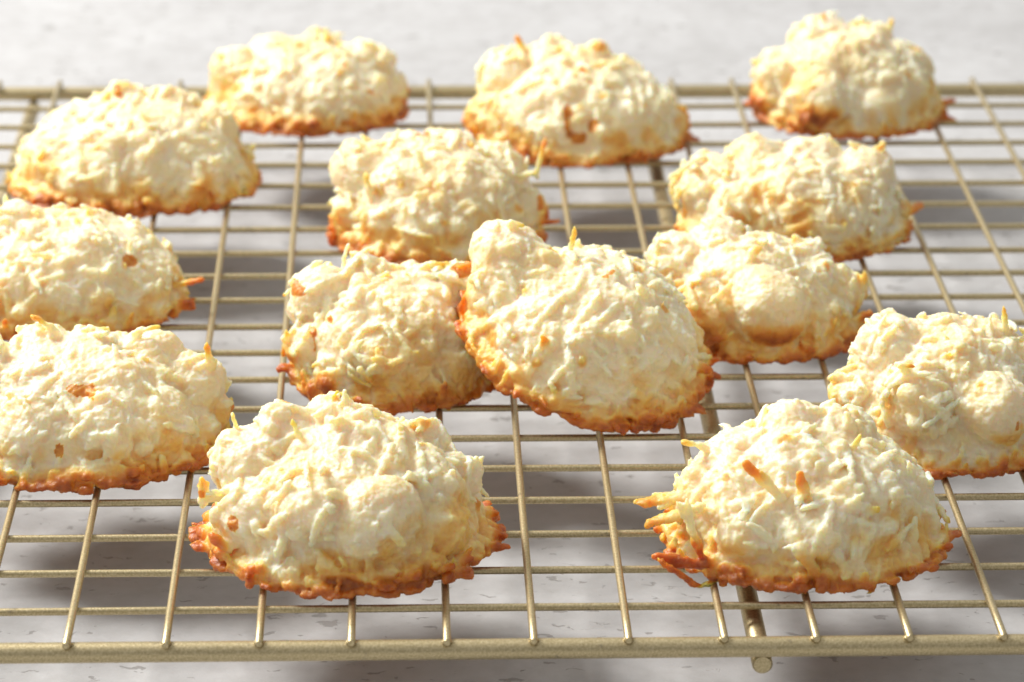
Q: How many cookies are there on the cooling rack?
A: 14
